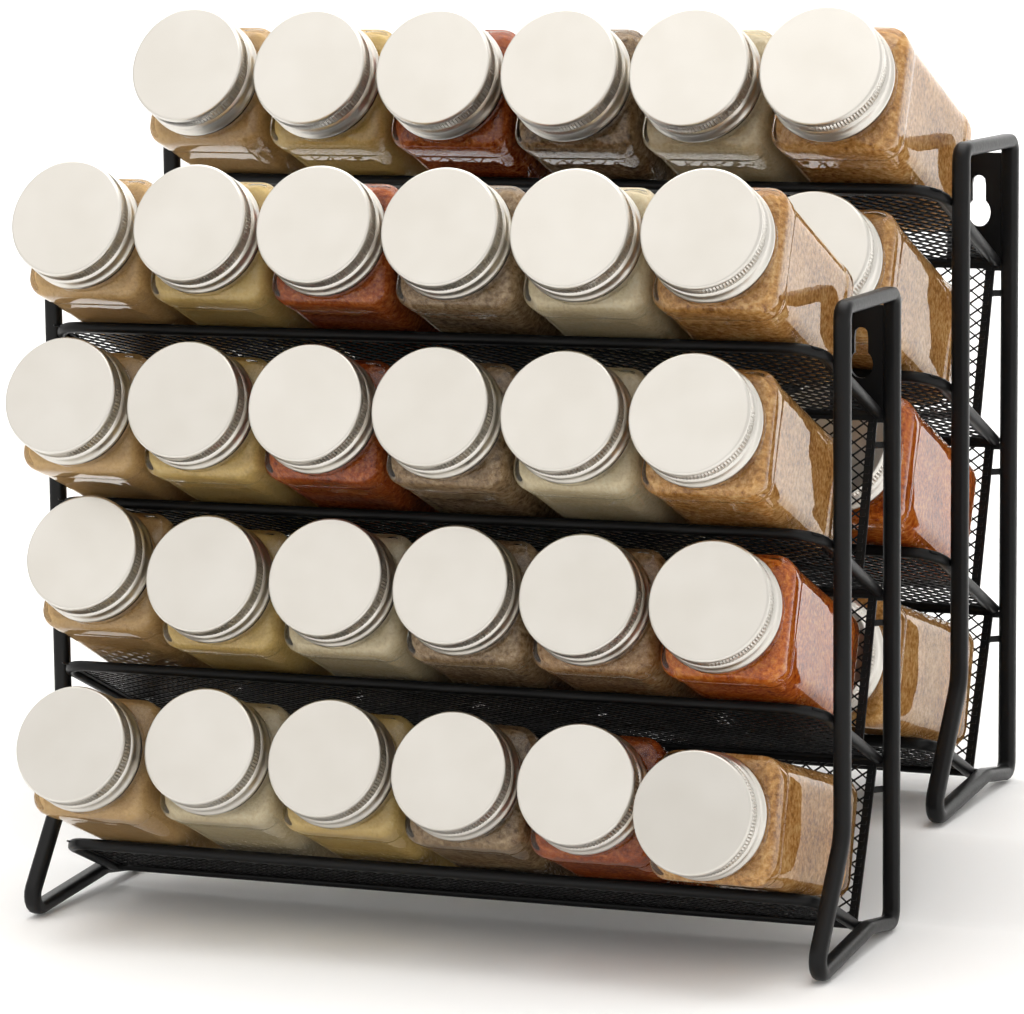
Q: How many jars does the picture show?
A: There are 33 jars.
